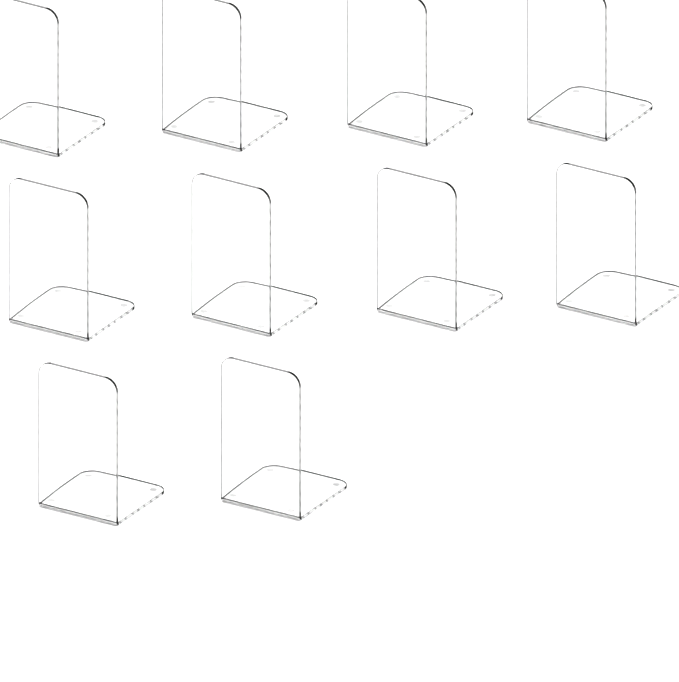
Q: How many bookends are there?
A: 10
